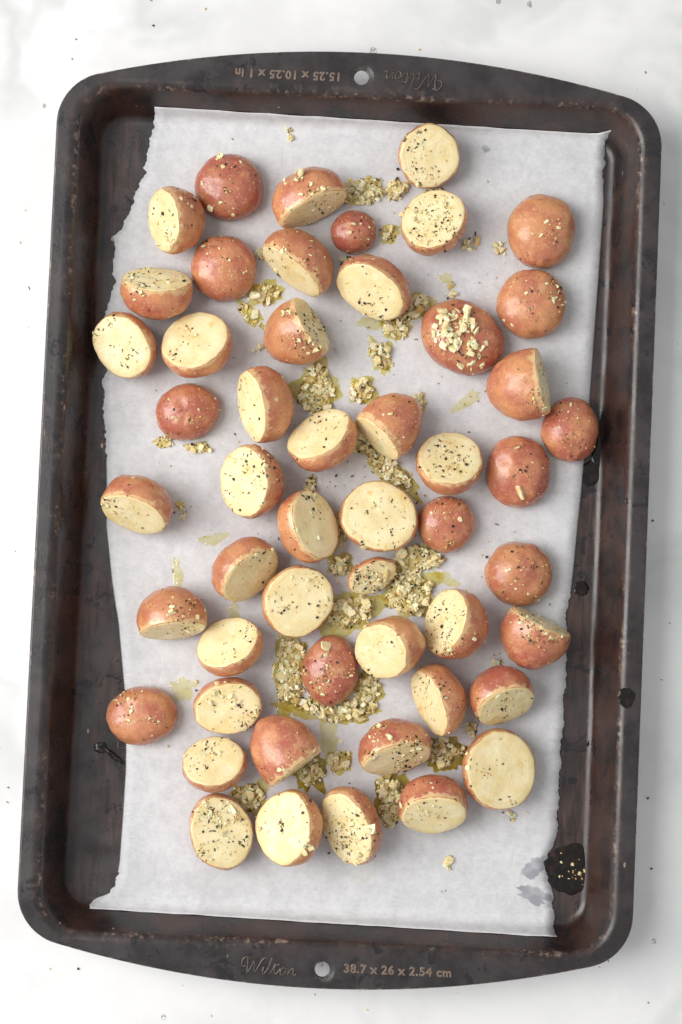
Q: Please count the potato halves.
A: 51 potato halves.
